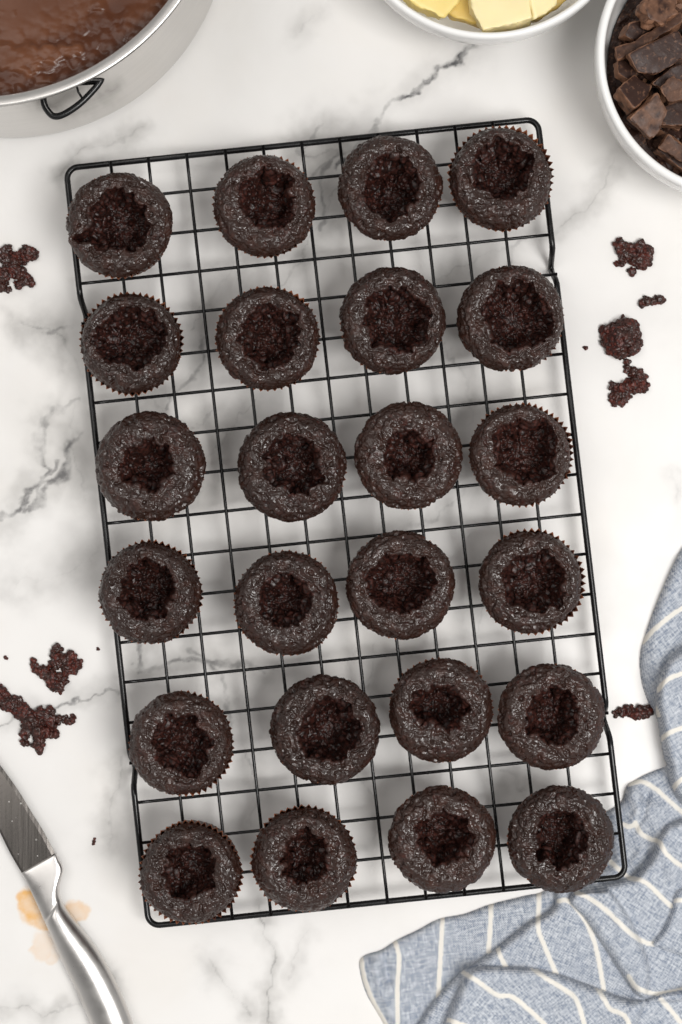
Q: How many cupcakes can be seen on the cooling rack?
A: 24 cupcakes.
